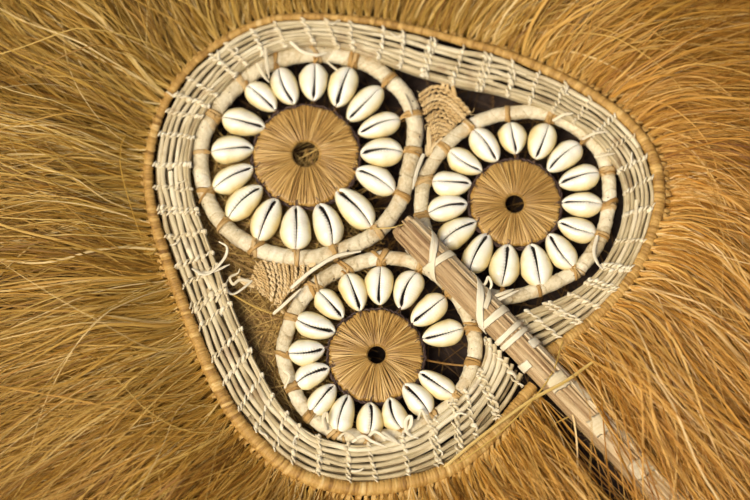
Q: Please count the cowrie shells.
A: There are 46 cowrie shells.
